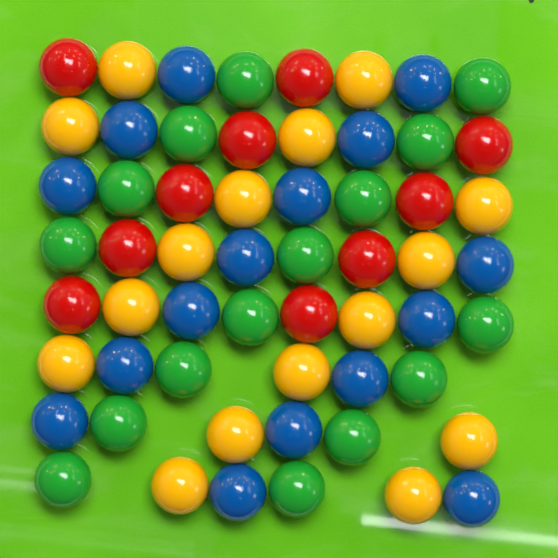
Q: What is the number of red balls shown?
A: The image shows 10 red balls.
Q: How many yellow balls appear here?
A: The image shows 16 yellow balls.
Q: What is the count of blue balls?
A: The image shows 16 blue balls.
